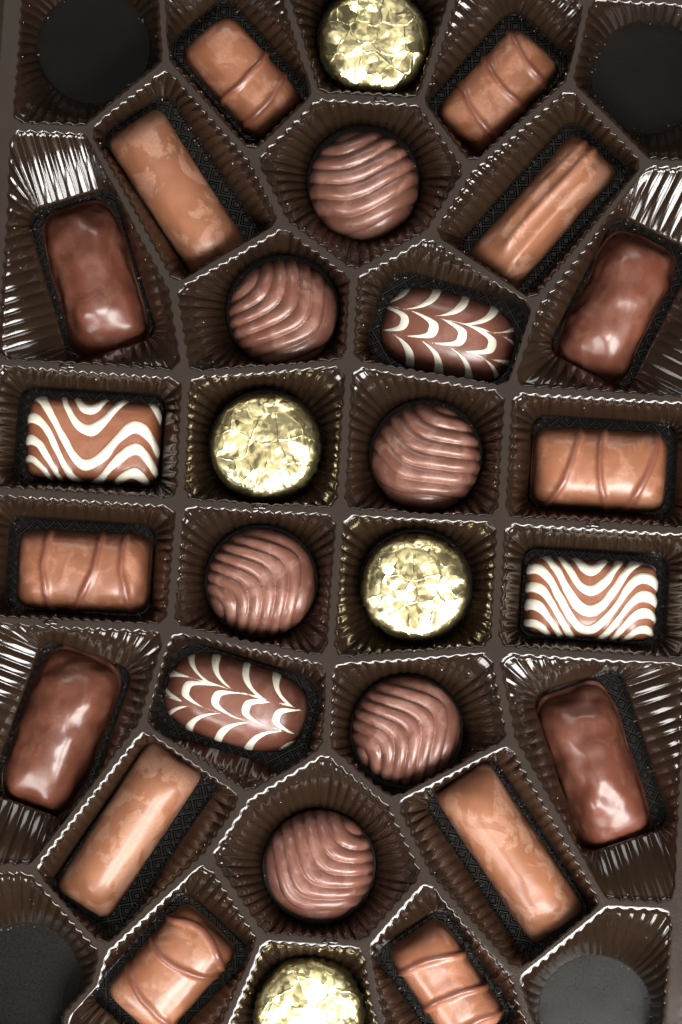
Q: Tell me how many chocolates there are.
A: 28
